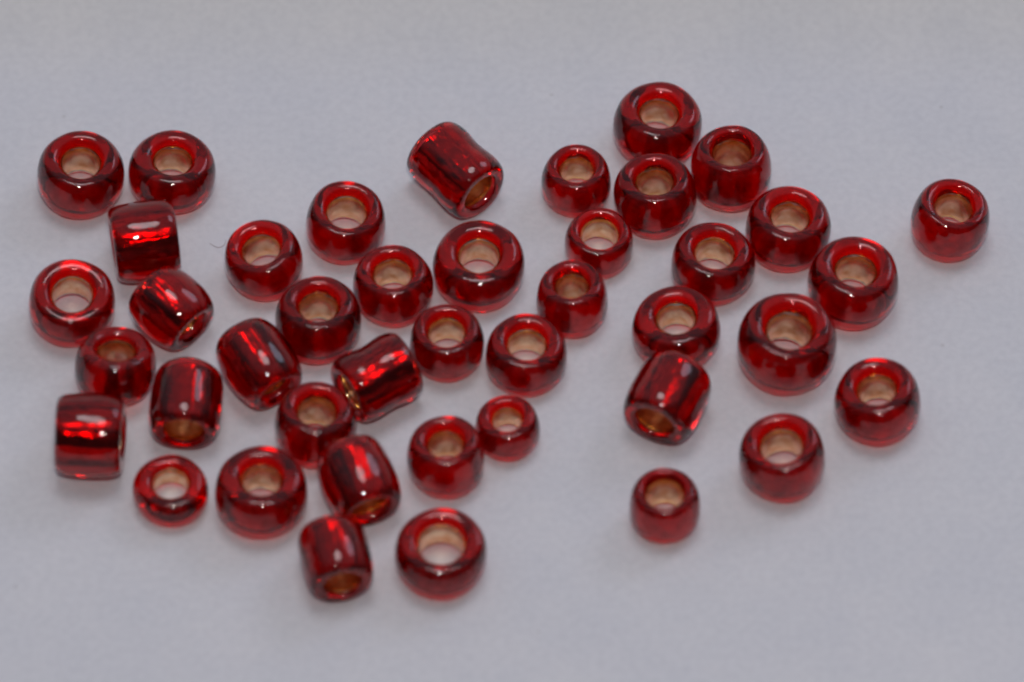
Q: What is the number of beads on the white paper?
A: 42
